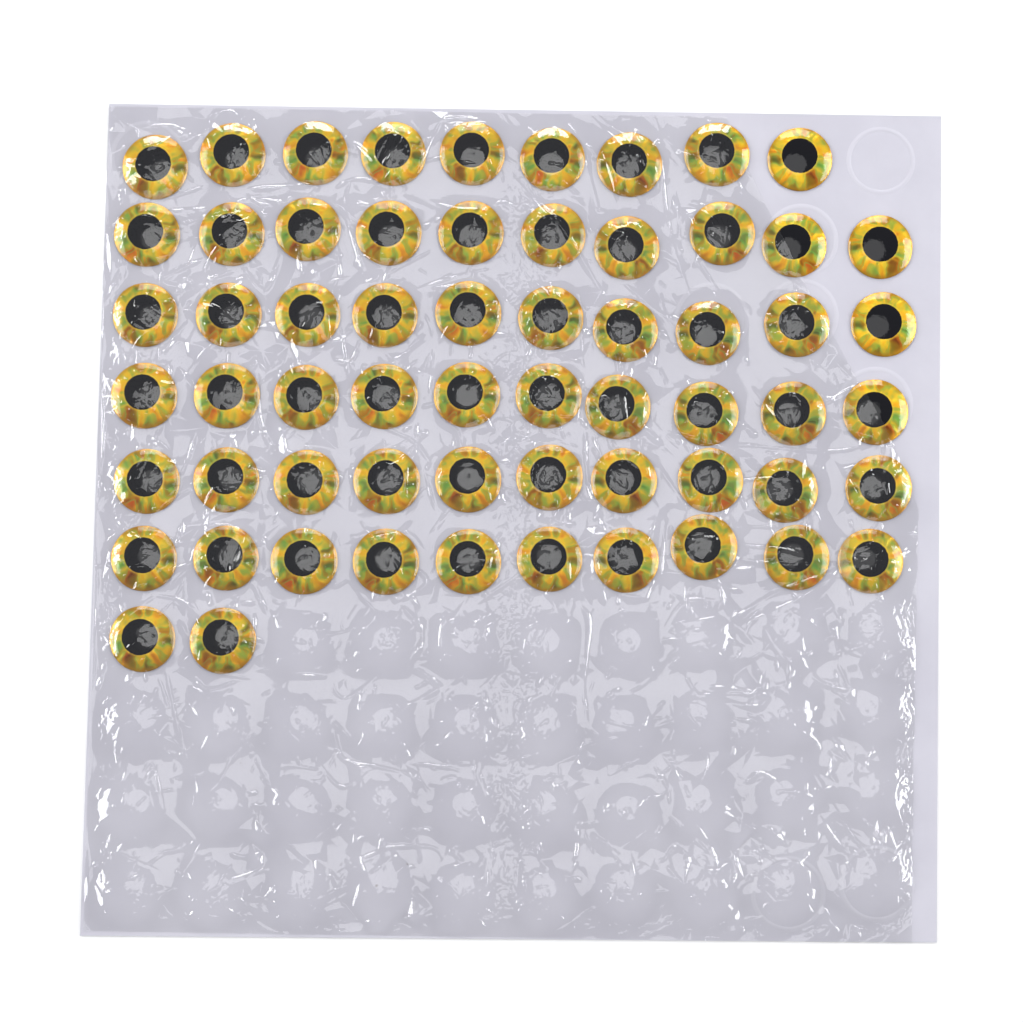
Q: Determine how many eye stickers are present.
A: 61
